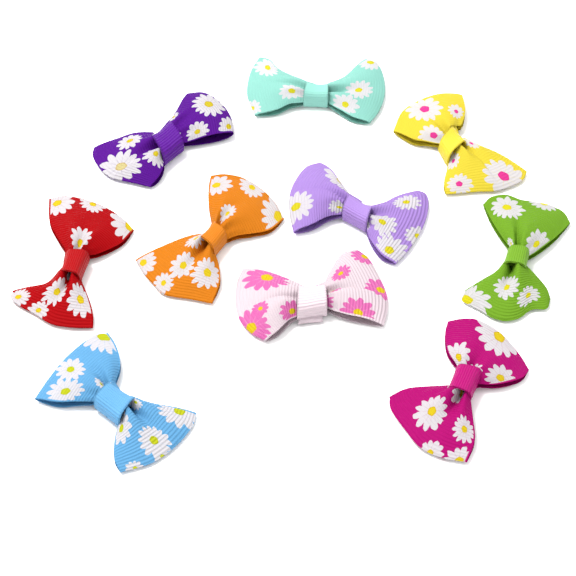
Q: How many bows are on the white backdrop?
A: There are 10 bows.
